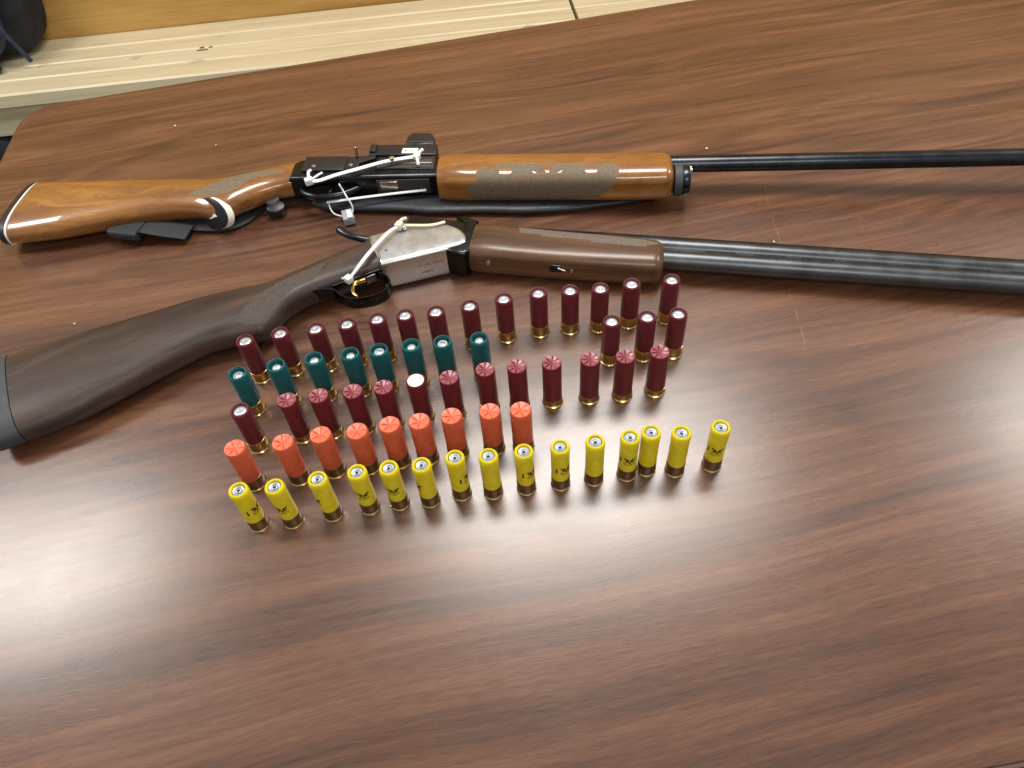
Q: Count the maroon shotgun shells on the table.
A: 30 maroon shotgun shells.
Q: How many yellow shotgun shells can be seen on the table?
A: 15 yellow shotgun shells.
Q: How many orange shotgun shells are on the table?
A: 9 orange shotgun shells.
